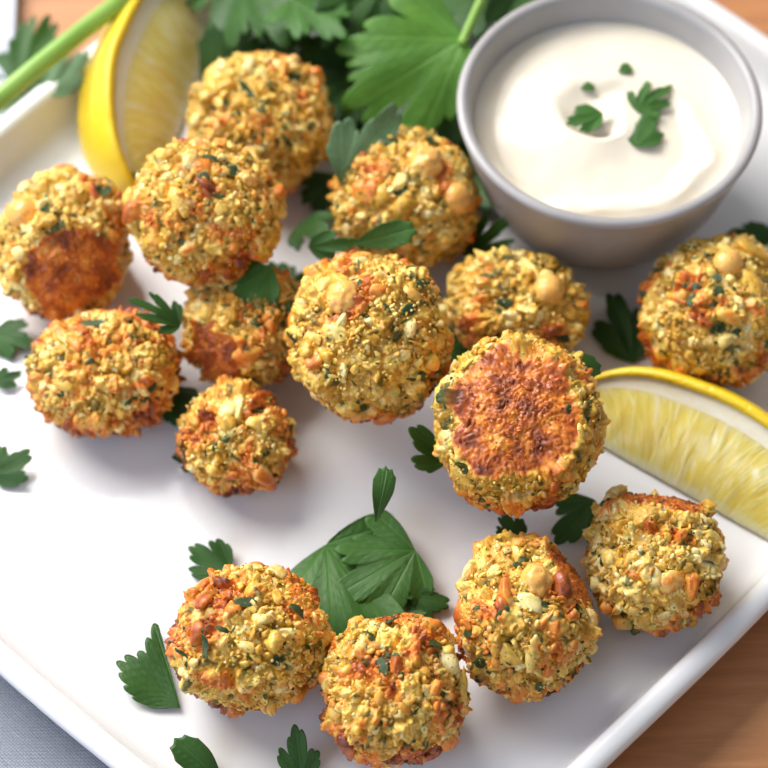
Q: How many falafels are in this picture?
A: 15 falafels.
